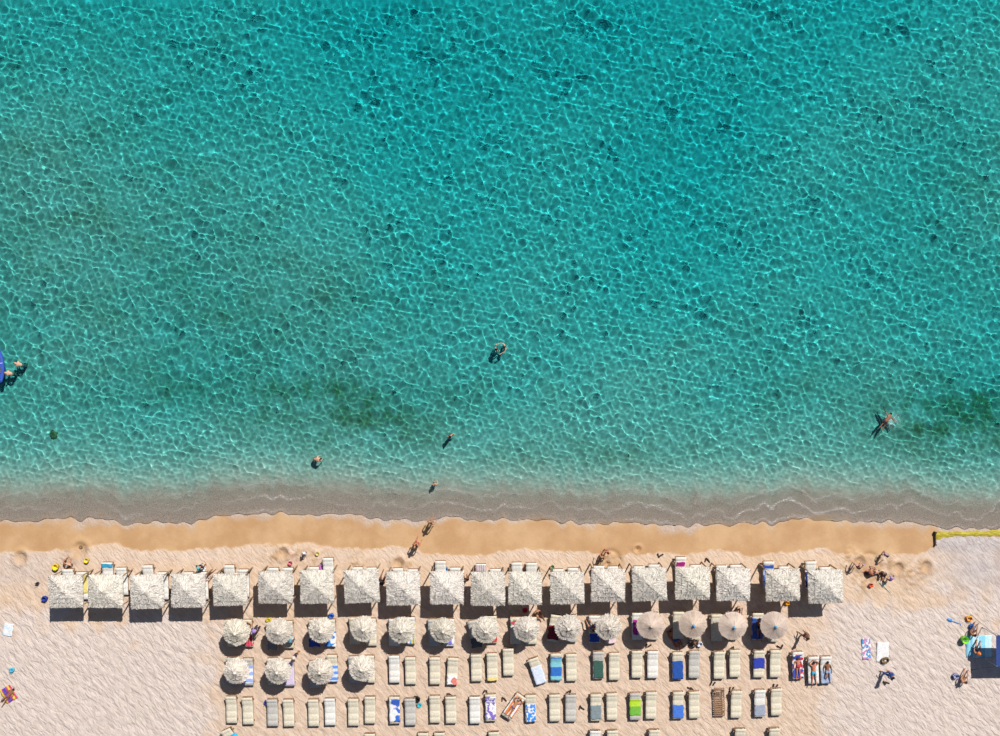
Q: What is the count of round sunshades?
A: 18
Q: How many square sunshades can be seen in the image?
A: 19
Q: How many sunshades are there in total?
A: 37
